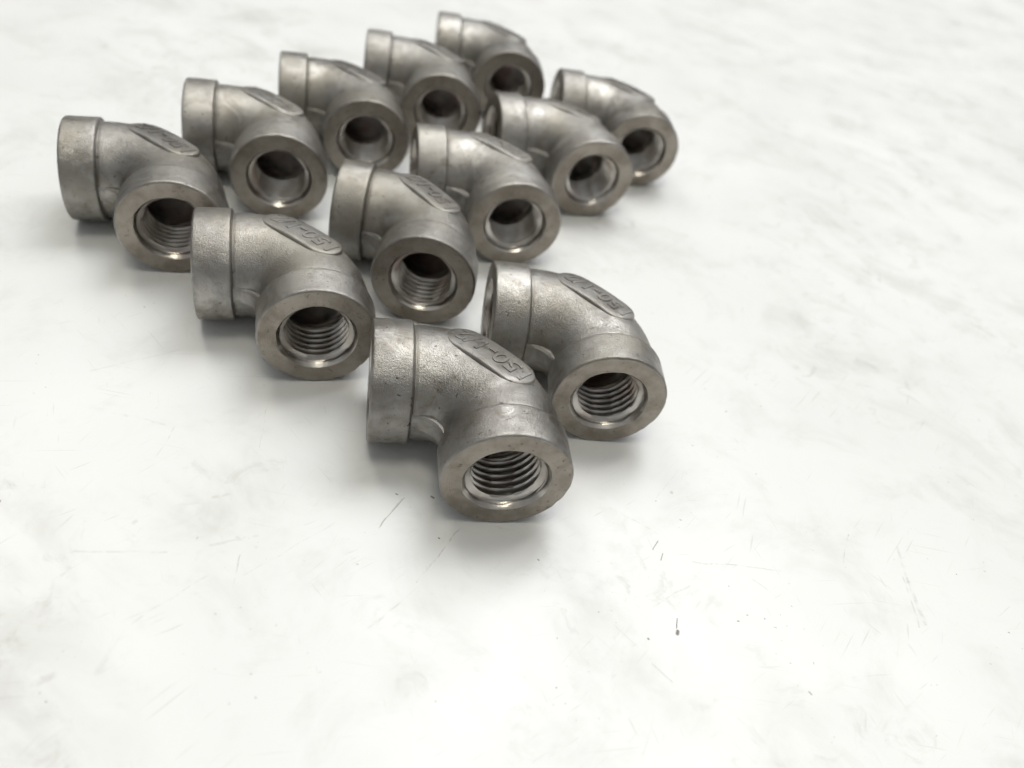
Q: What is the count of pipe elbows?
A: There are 12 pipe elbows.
